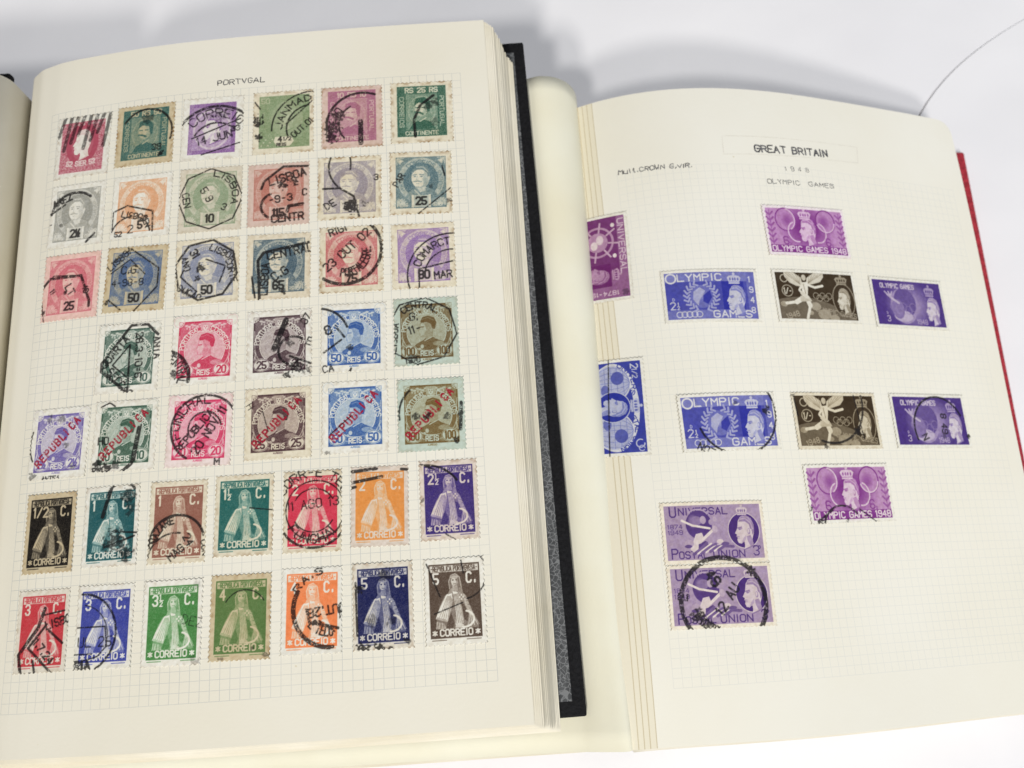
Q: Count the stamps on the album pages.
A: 55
